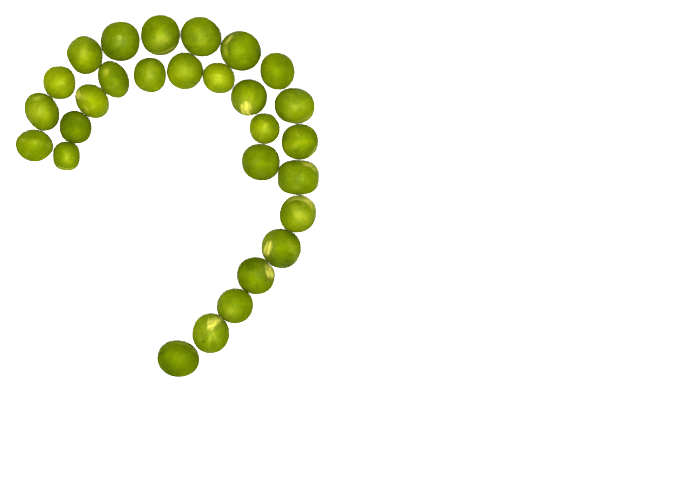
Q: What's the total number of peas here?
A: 28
